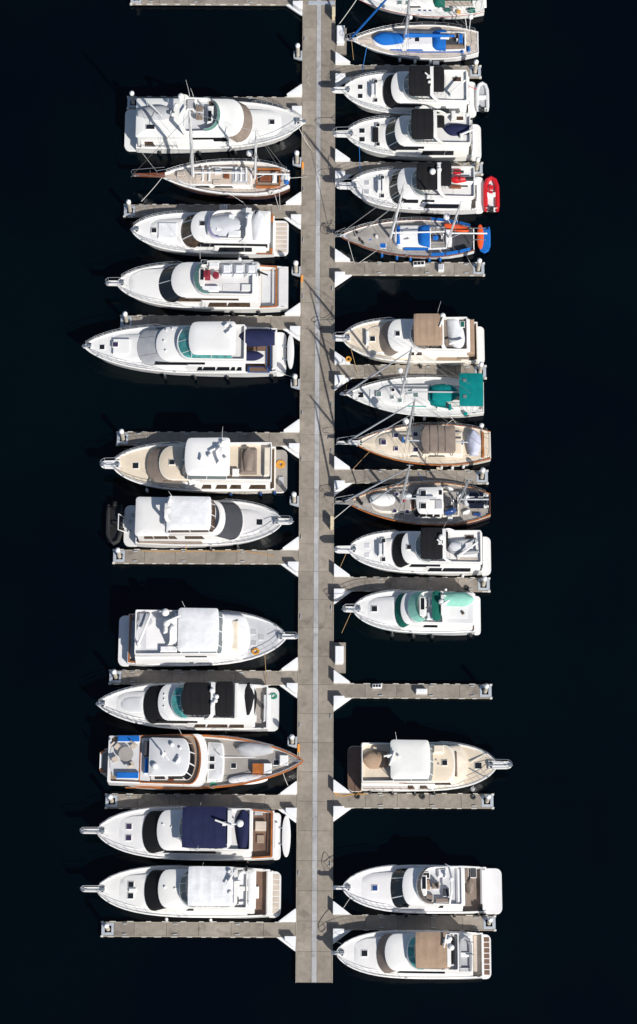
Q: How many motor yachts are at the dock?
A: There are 20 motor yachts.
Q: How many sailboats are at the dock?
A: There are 7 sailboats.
